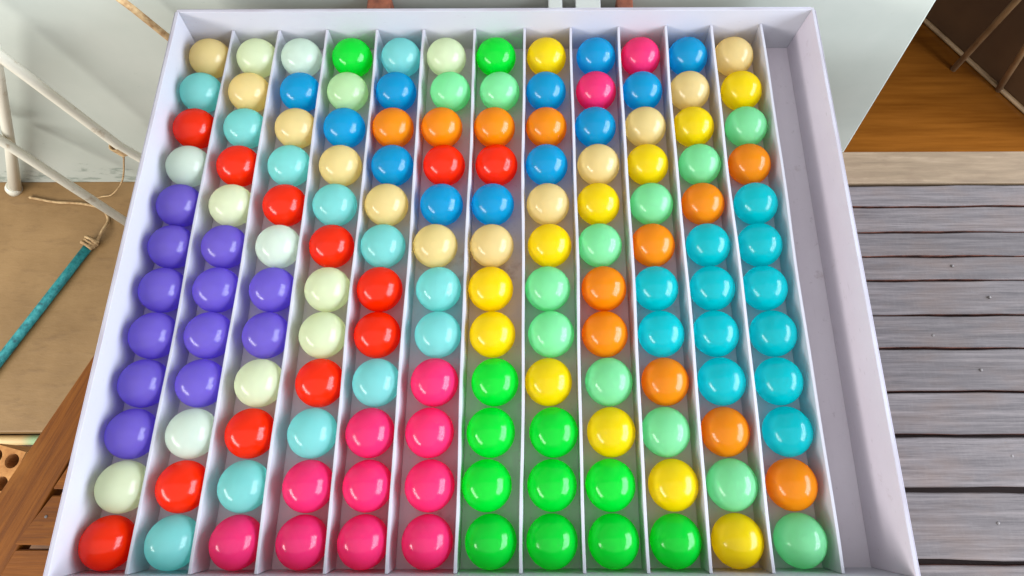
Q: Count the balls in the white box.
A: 144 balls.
